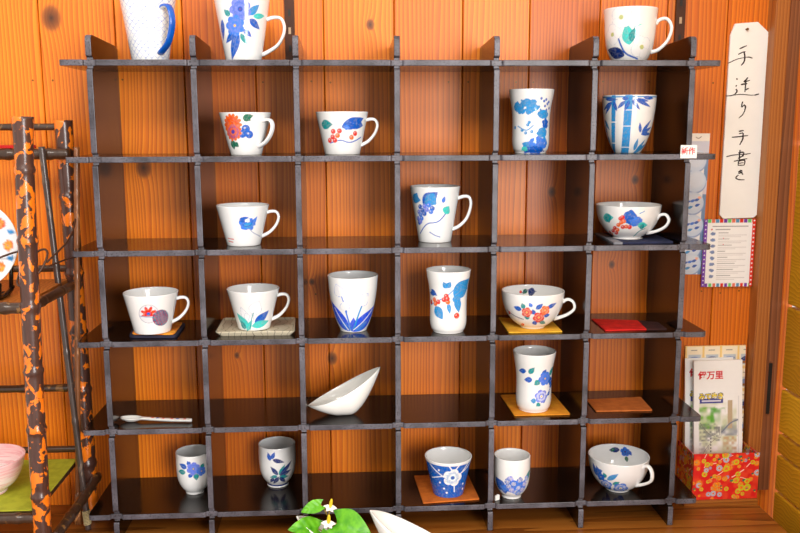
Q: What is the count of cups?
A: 21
